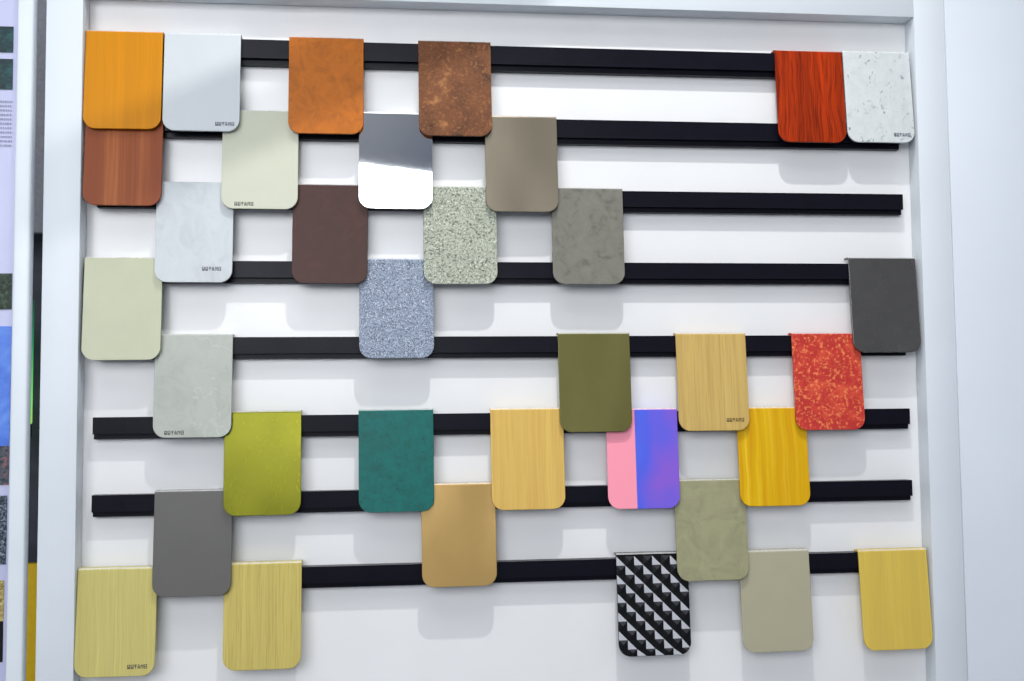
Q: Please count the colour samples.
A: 34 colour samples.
